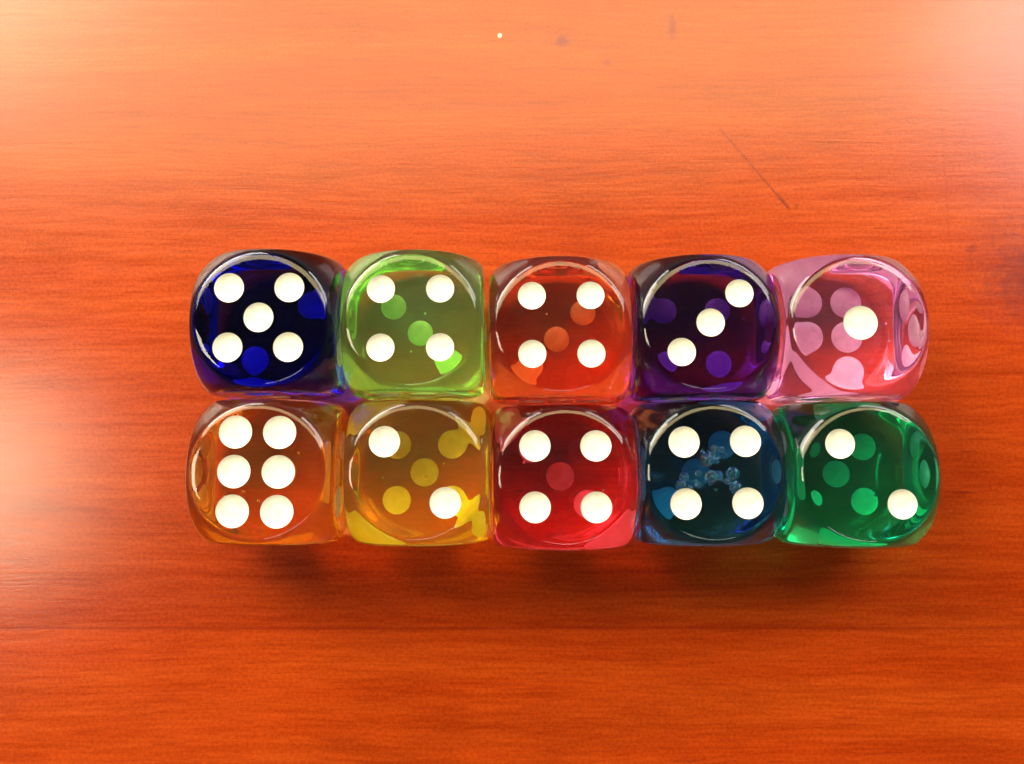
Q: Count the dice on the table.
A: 10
